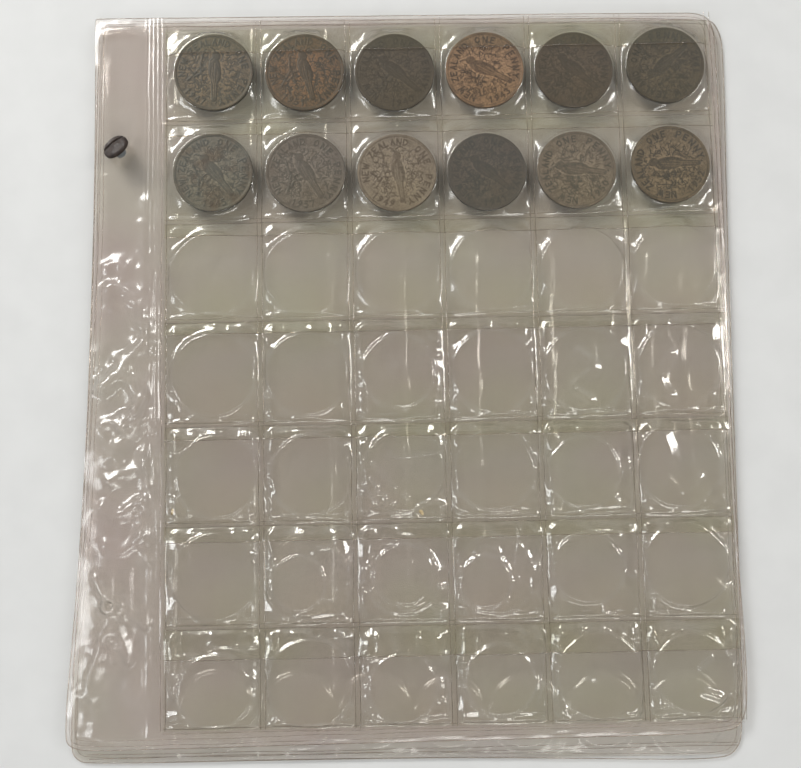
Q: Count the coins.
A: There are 12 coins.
